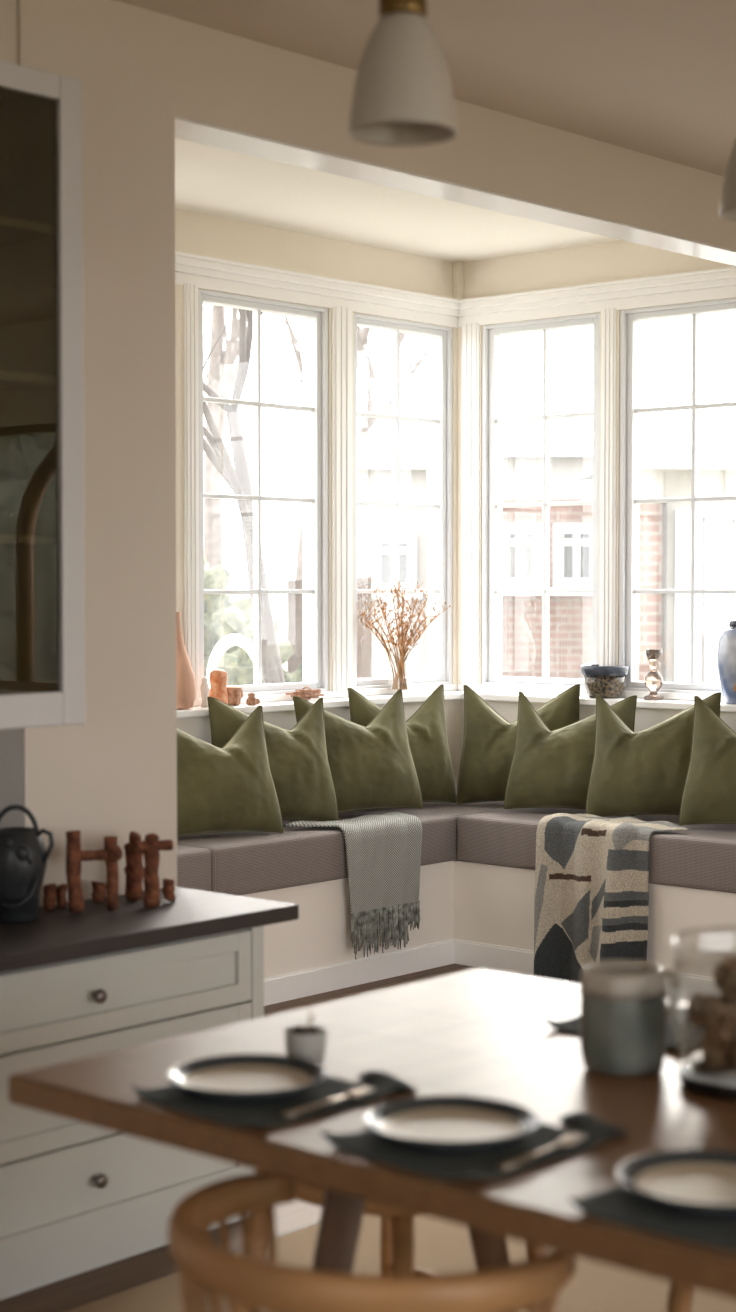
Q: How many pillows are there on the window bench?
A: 8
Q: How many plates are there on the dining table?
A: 3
